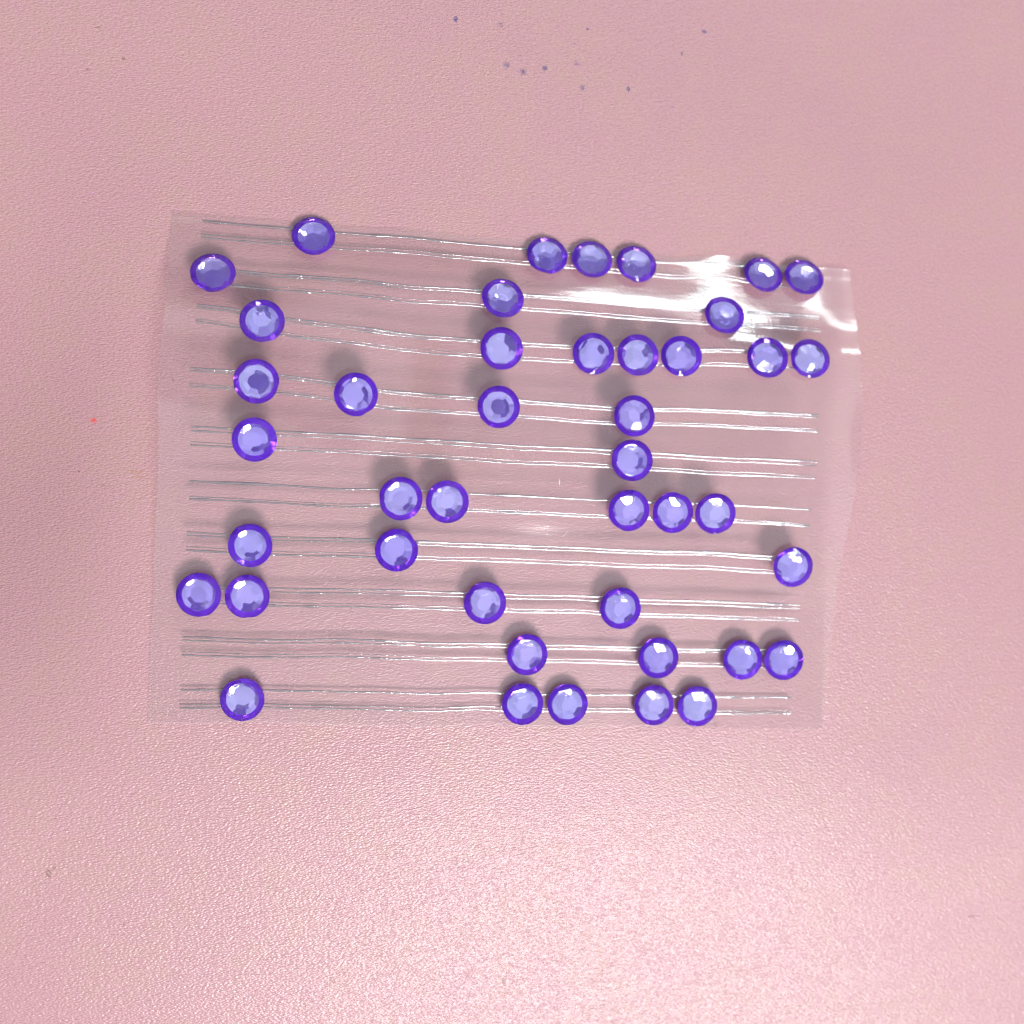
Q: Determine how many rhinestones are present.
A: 43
